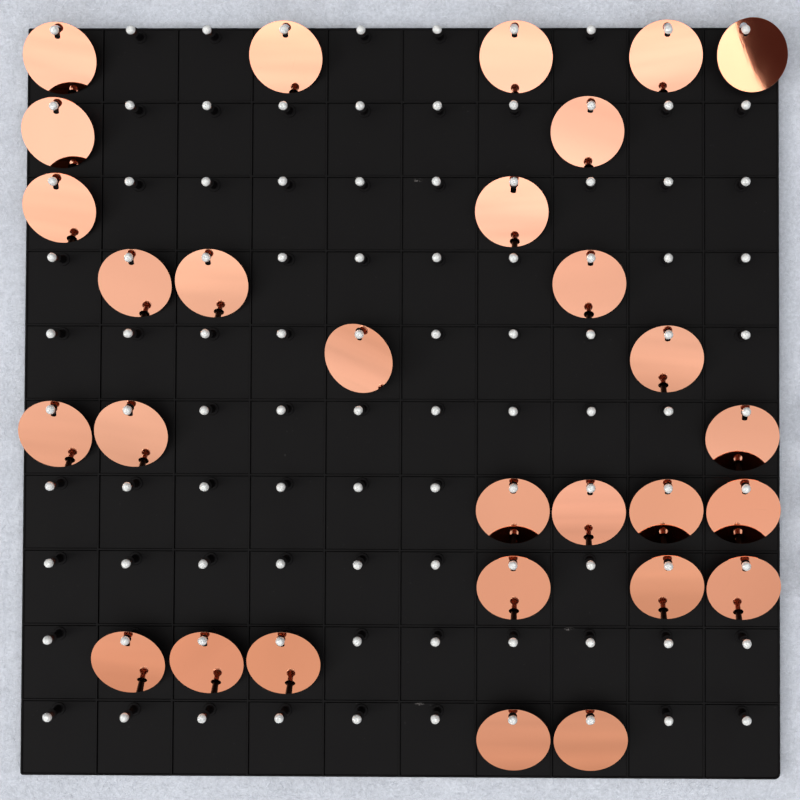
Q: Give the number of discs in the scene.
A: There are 29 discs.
